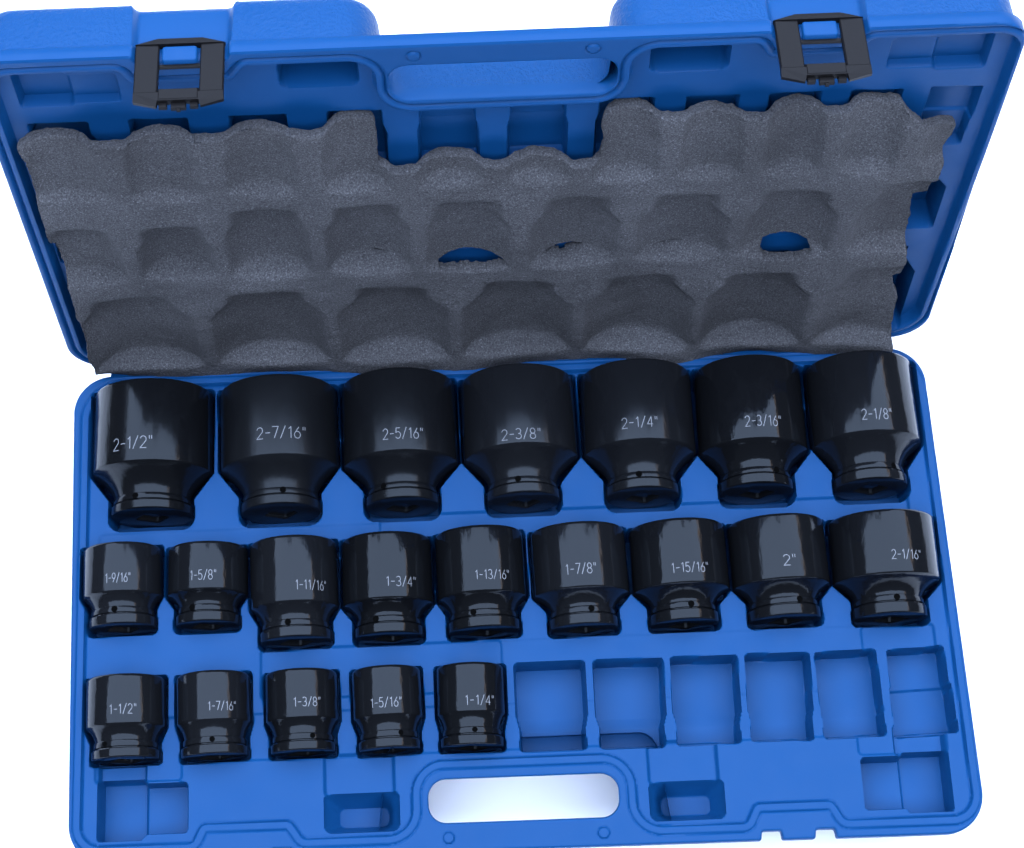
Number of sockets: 21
